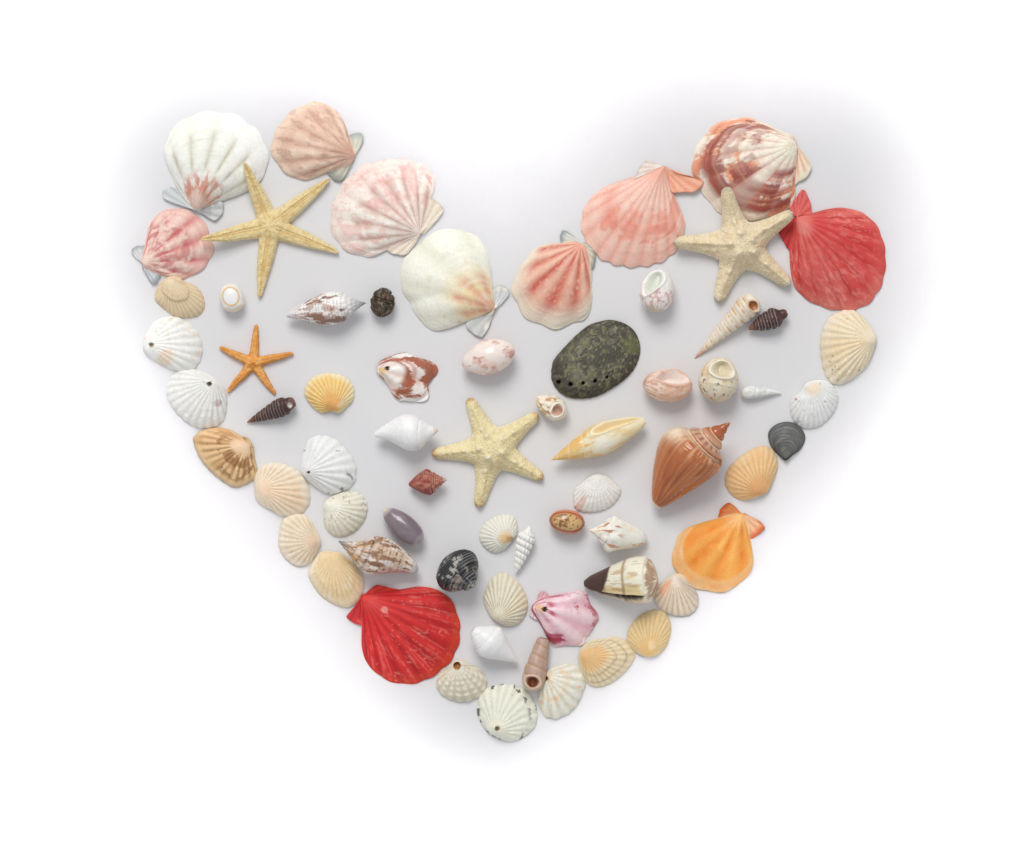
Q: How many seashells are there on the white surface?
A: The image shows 62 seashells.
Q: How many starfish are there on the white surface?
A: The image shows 4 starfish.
